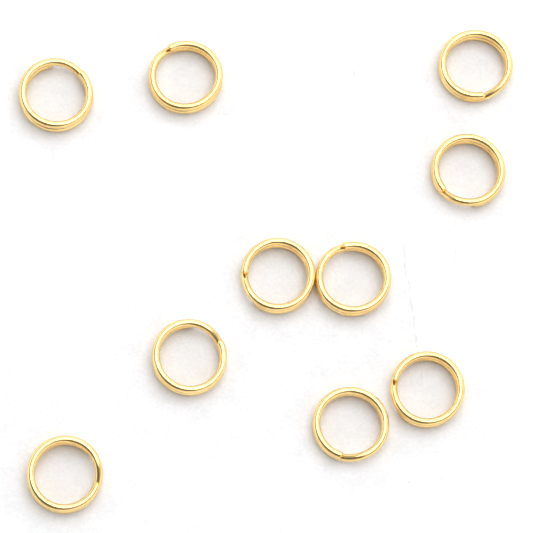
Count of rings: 10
